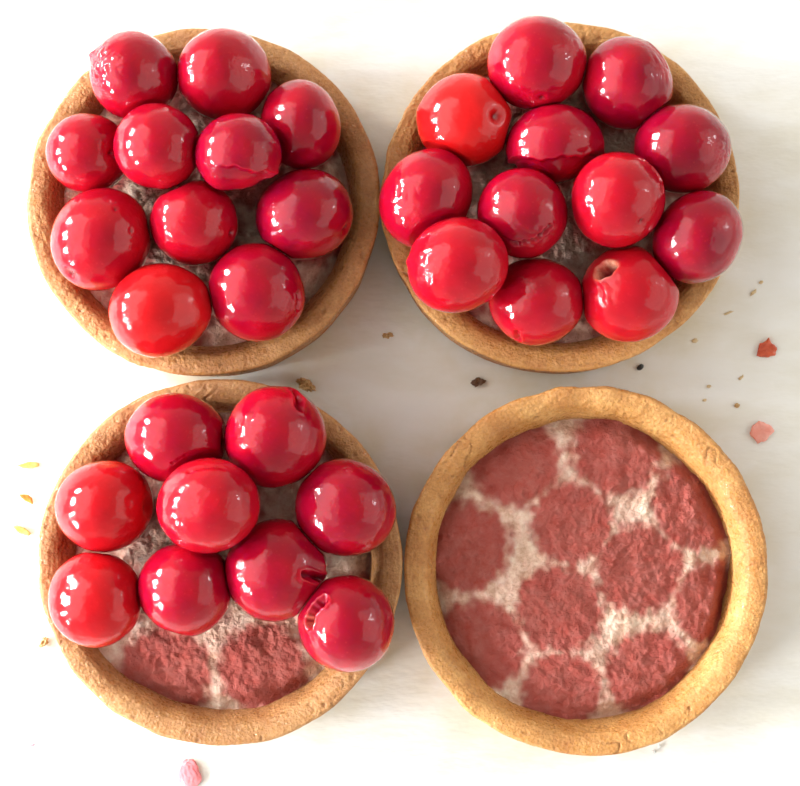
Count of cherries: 32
